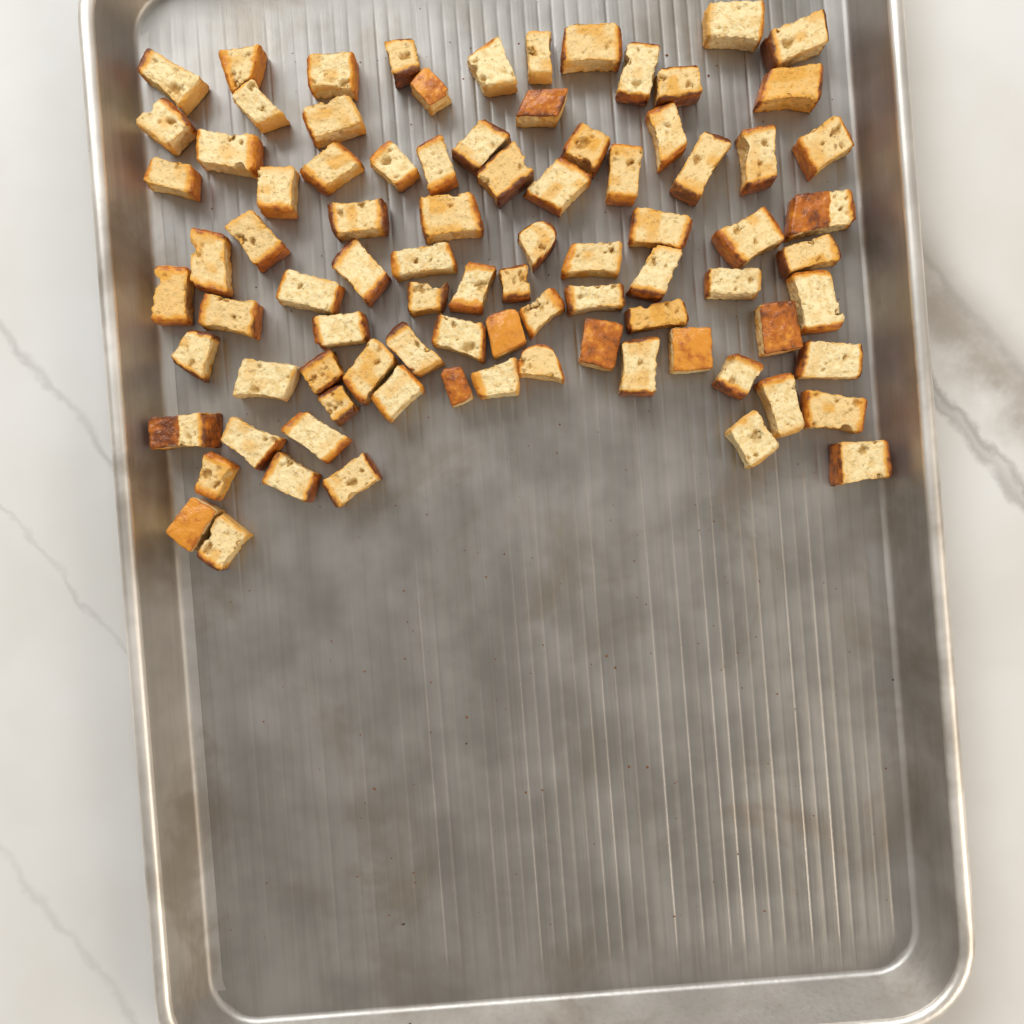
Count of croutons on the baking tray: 87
